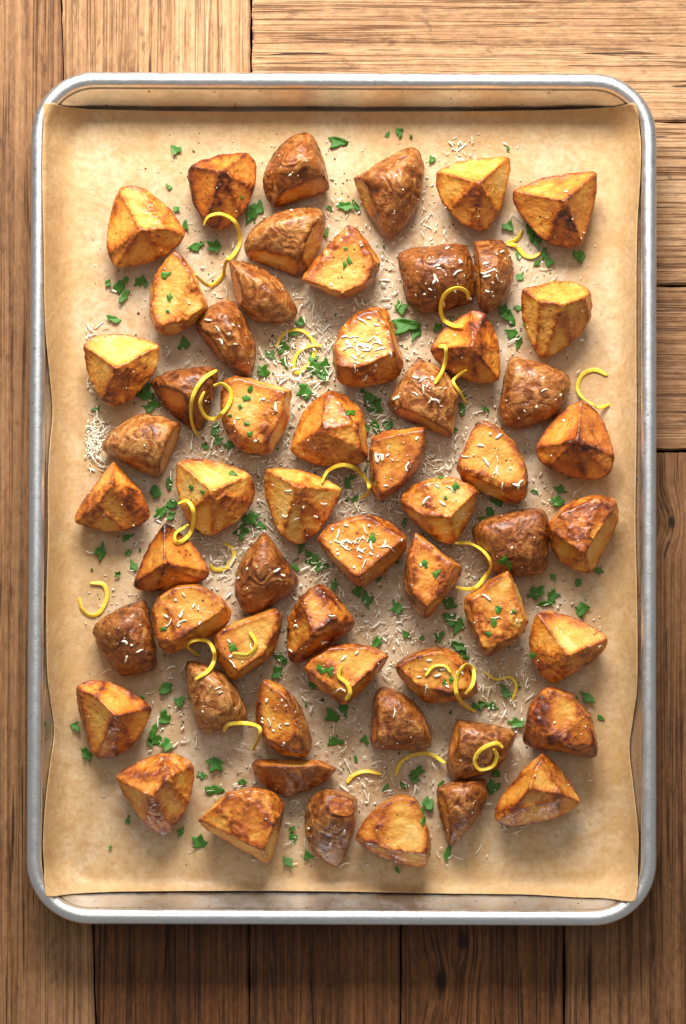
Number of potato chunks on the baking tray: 57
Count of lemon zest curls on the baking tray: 24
